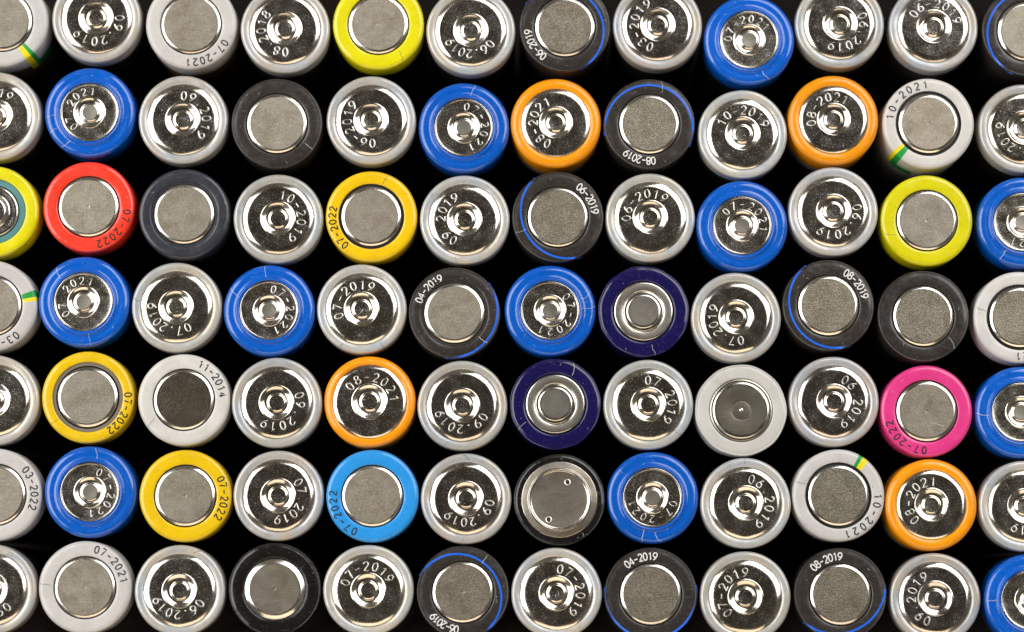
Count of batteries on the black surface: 84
